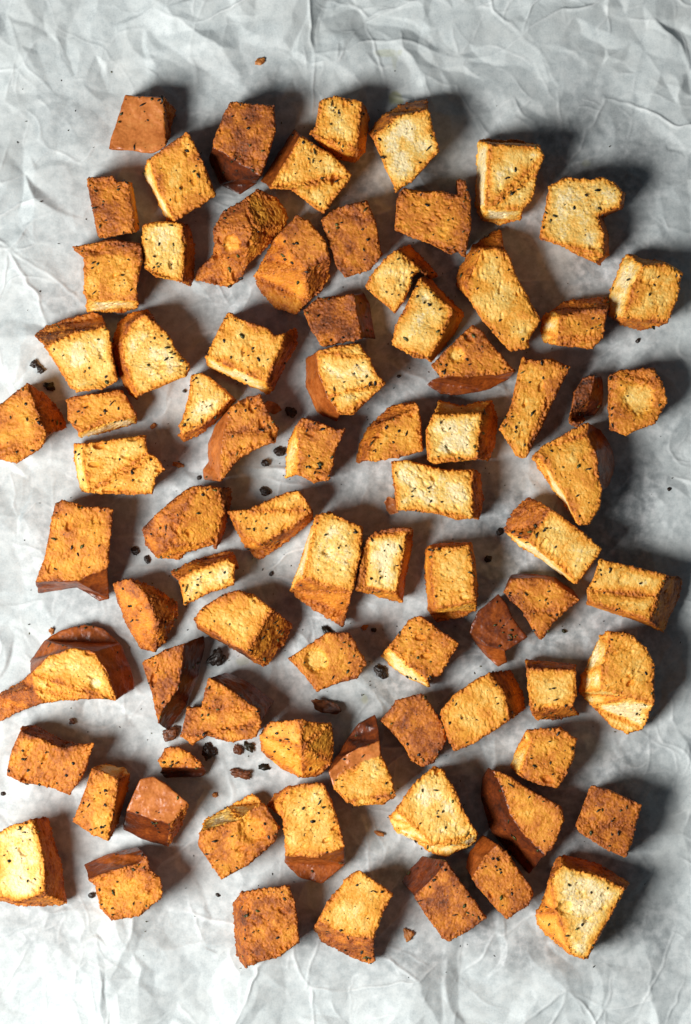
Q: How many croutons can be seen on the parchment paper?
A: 80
